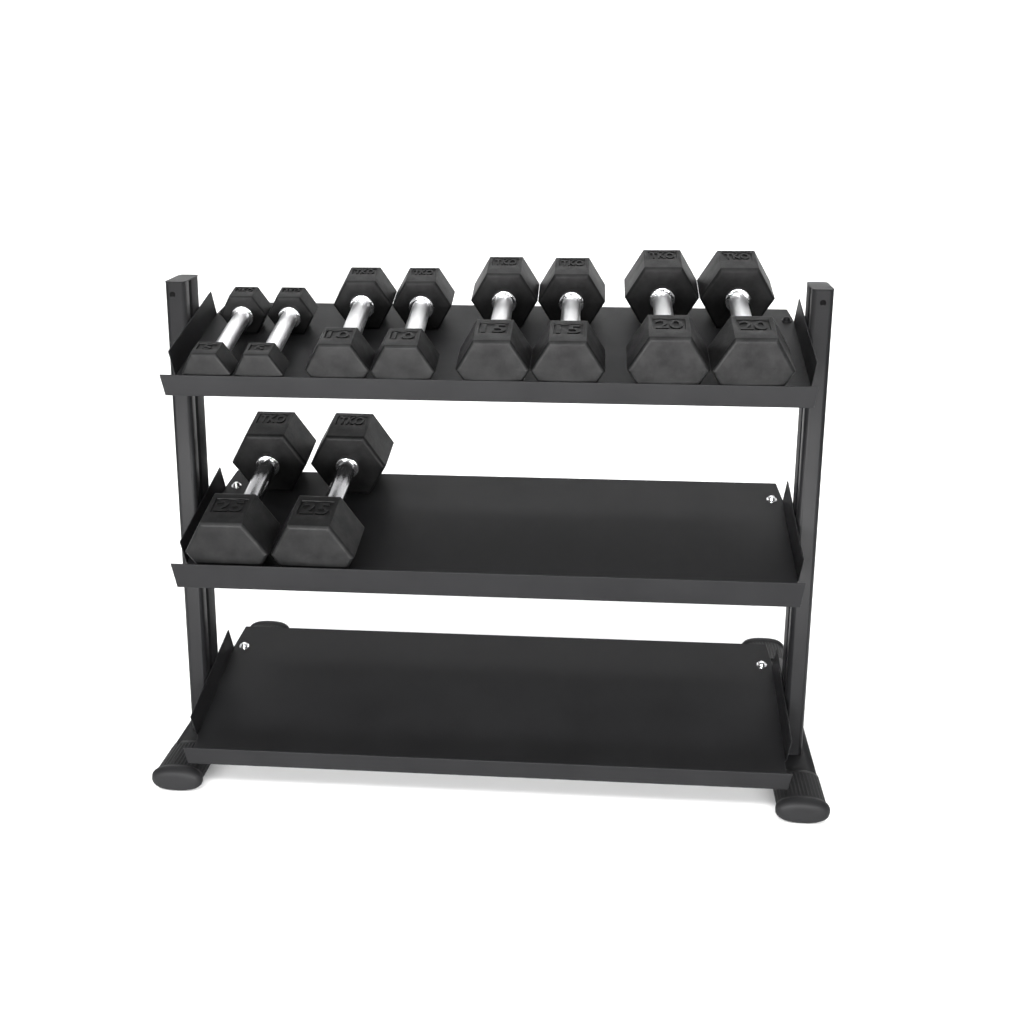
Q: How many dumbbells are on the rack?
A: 10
